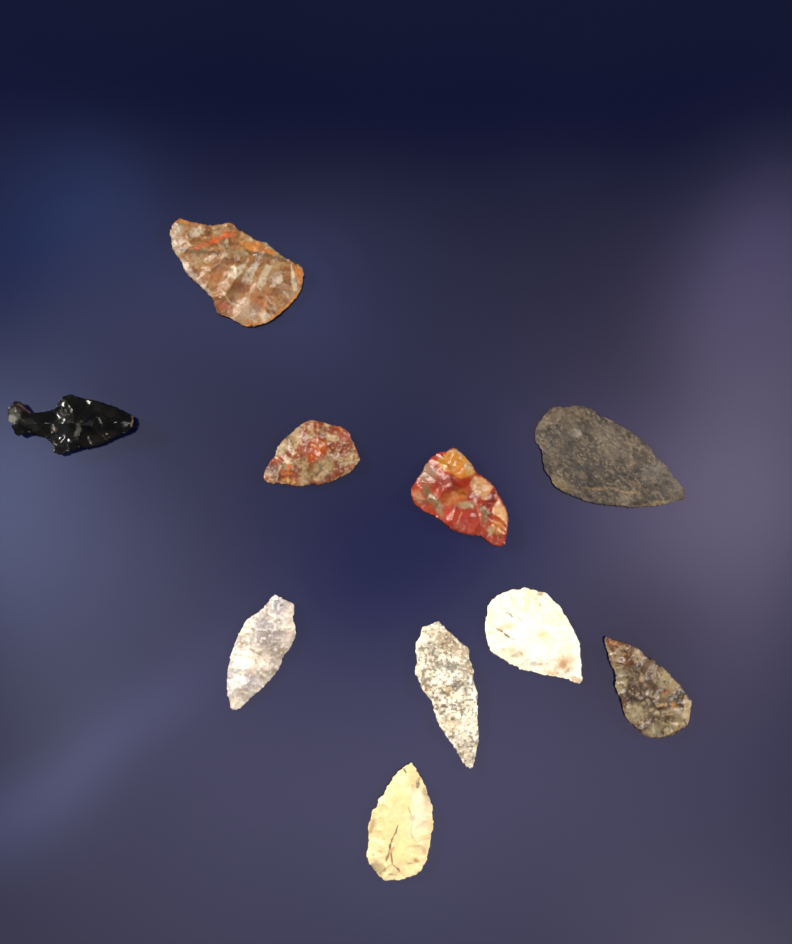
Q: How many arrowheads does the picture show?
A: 10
